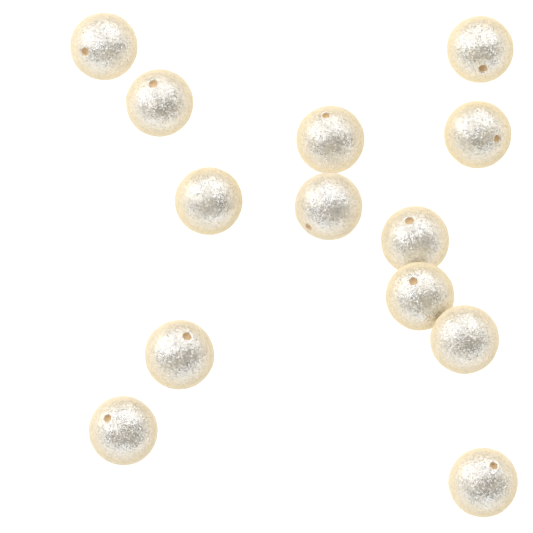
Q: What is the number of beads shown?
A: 13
